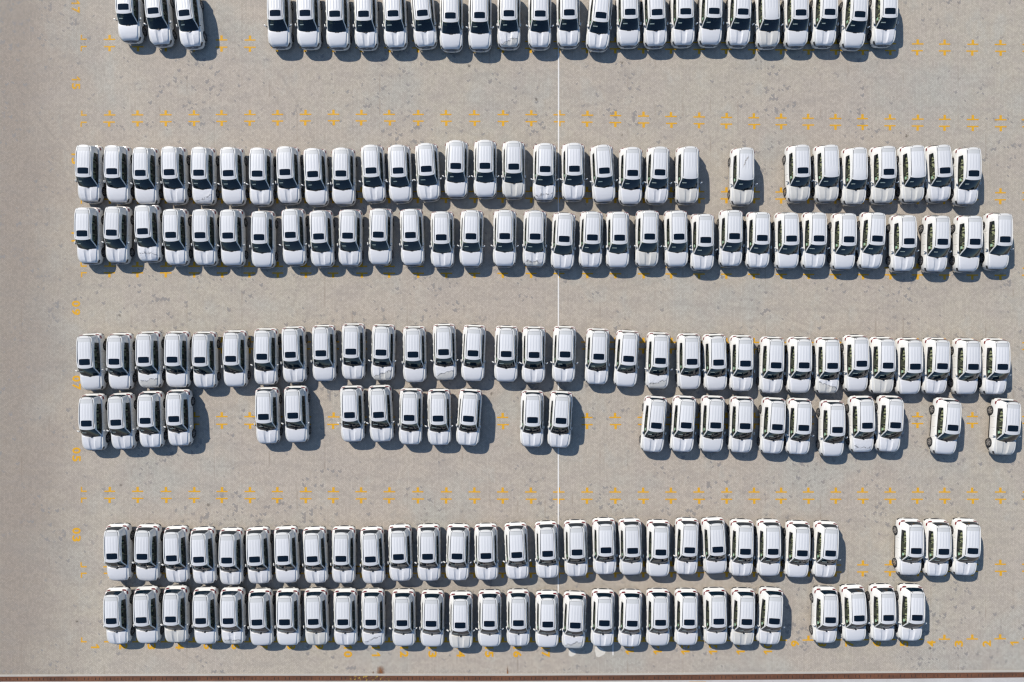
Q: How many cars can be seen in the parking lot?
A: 200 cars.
